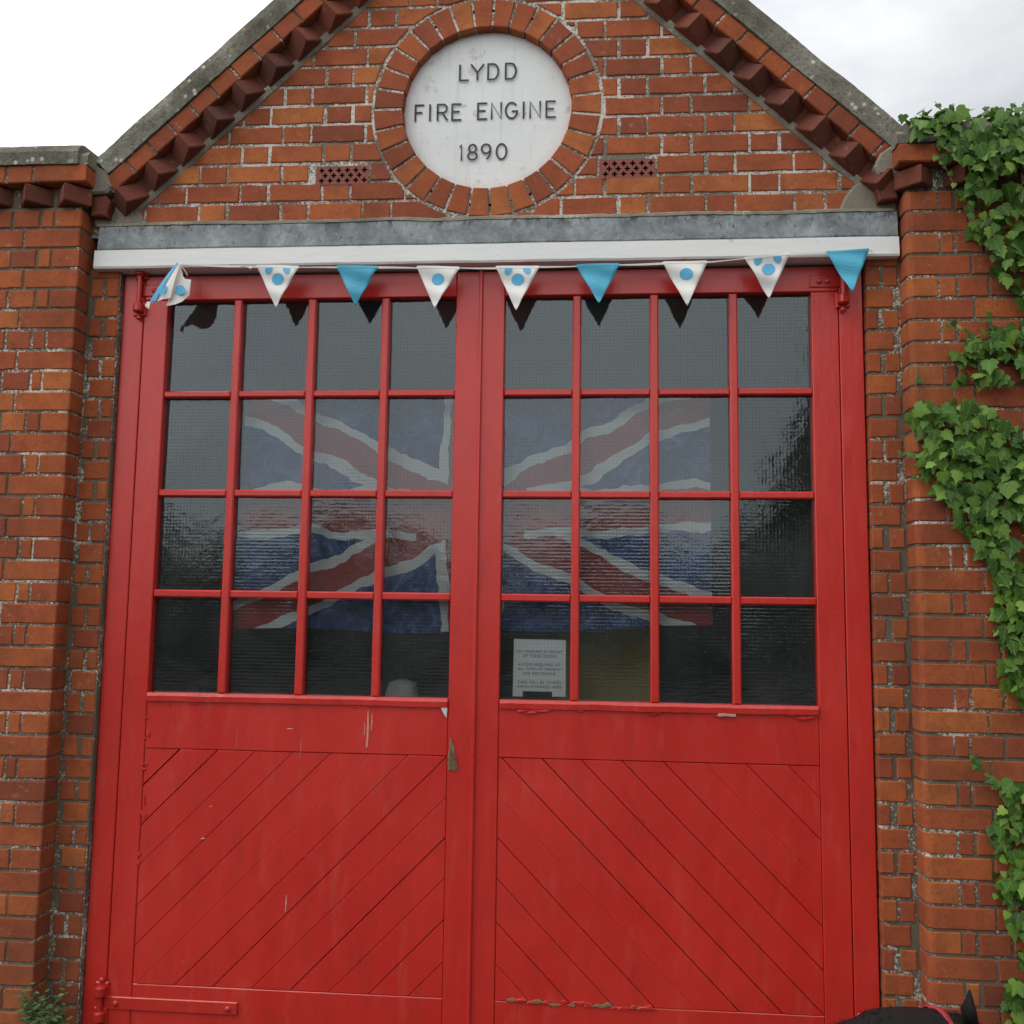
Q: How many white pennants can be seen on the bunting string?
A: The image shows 6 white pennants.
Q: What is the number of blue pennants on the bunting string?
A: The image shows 3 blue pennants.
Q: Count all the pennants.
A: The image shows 9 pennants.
